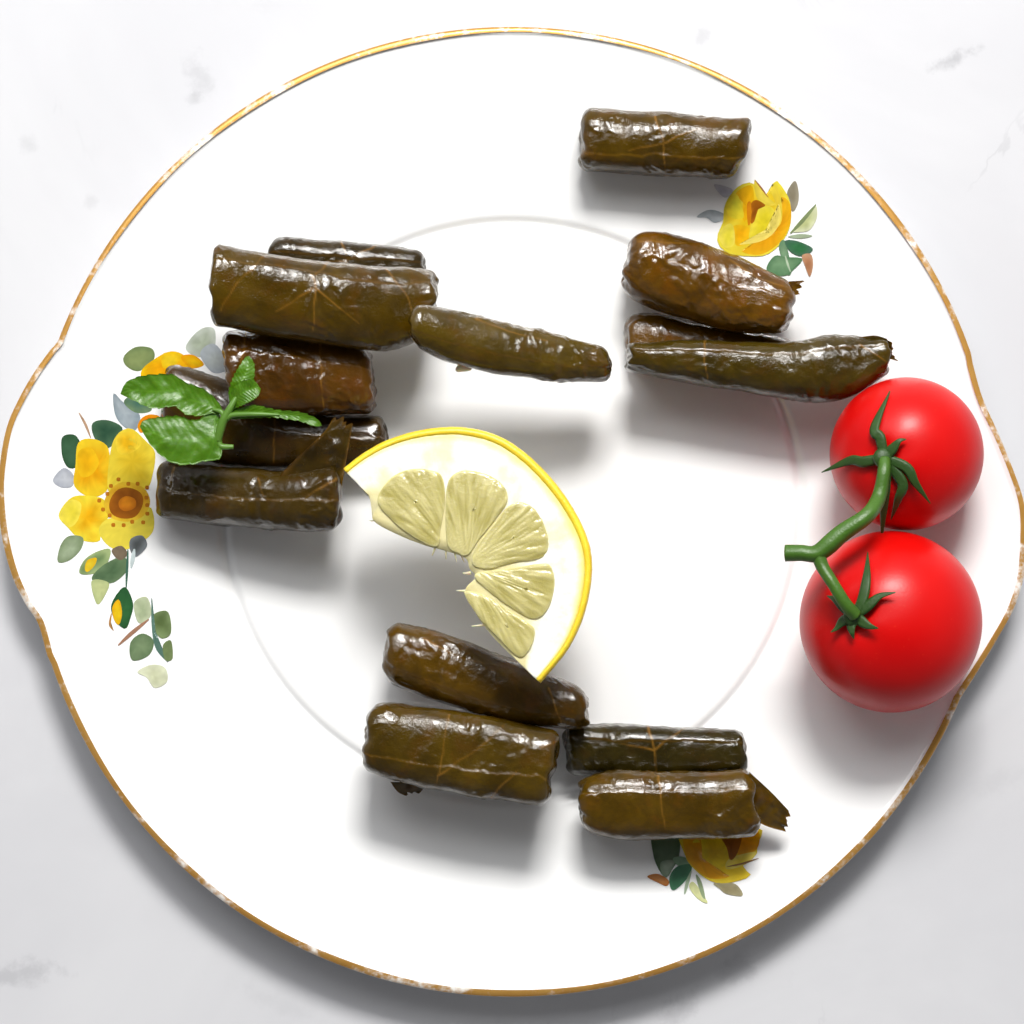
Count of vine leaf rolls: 14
